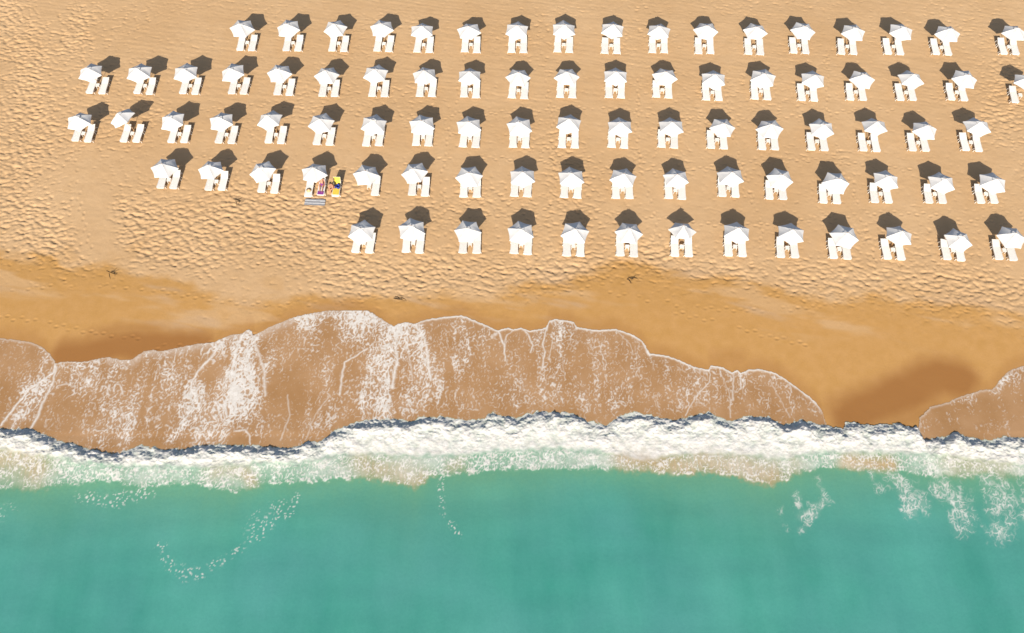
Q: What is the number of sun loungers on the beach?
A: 171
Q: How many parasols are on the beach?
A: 86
